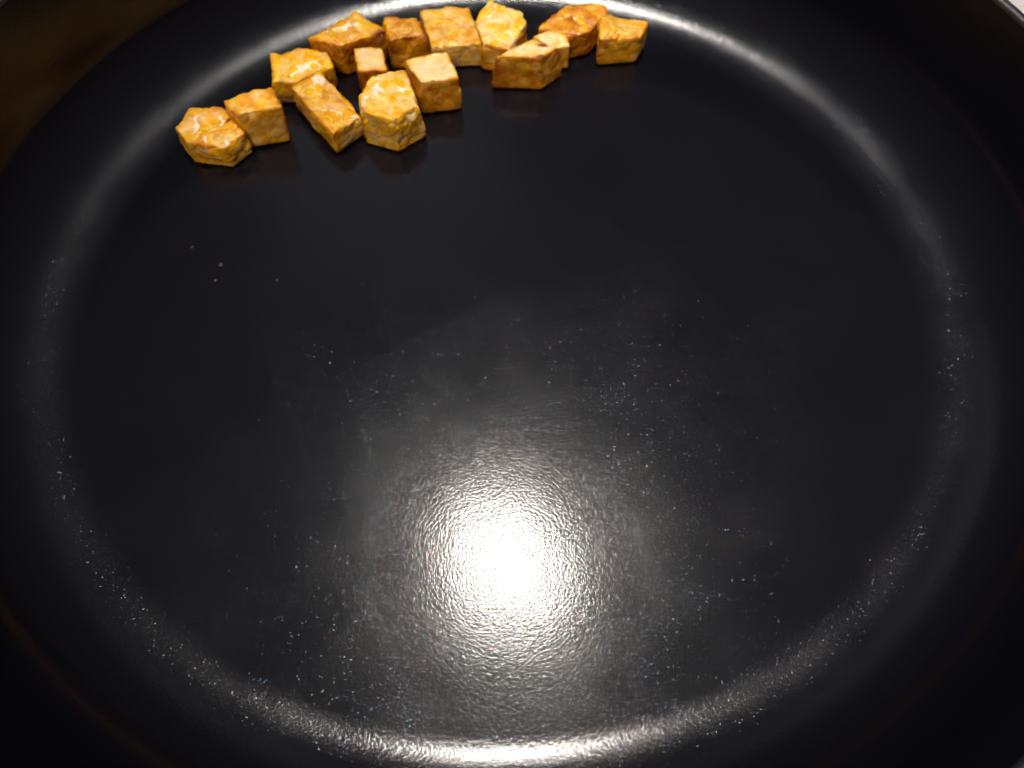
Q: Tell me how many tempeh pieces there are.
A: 15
